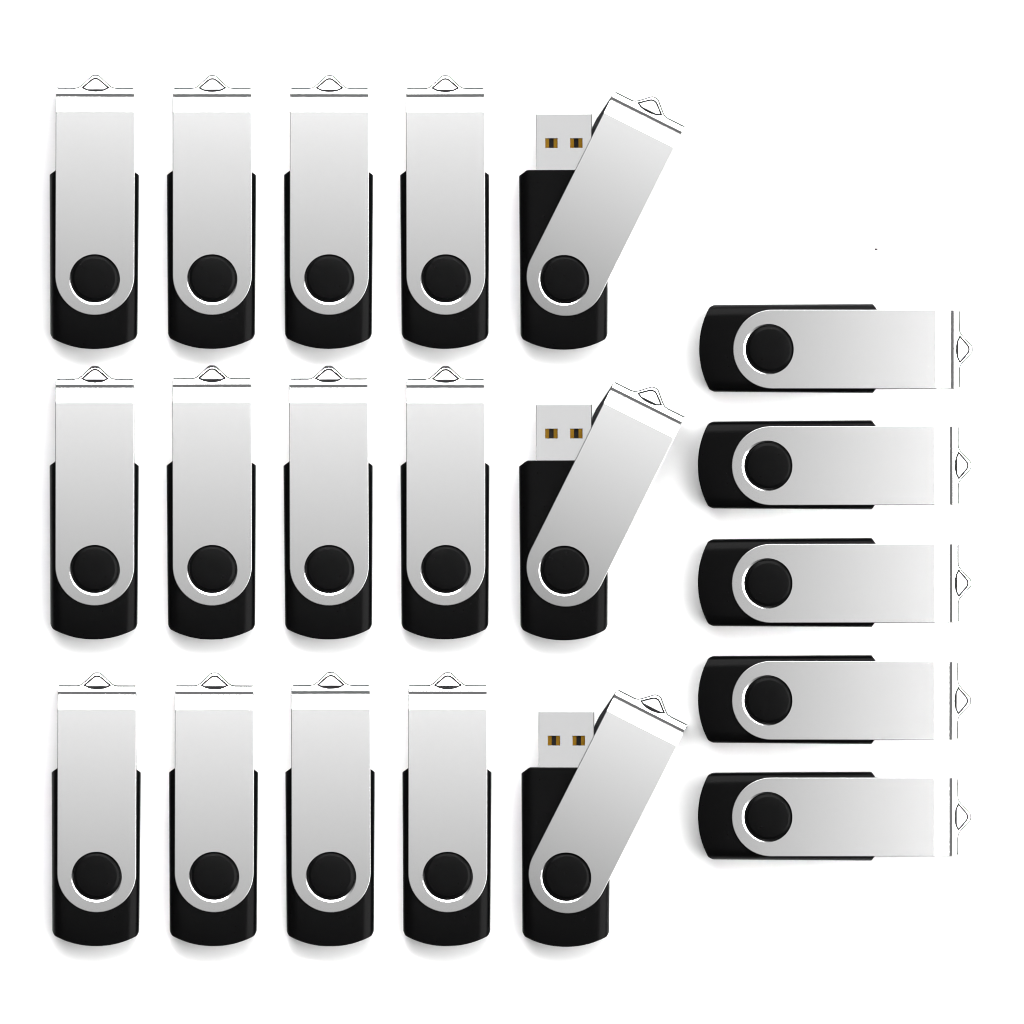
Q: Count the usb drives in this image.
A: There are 20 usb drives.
